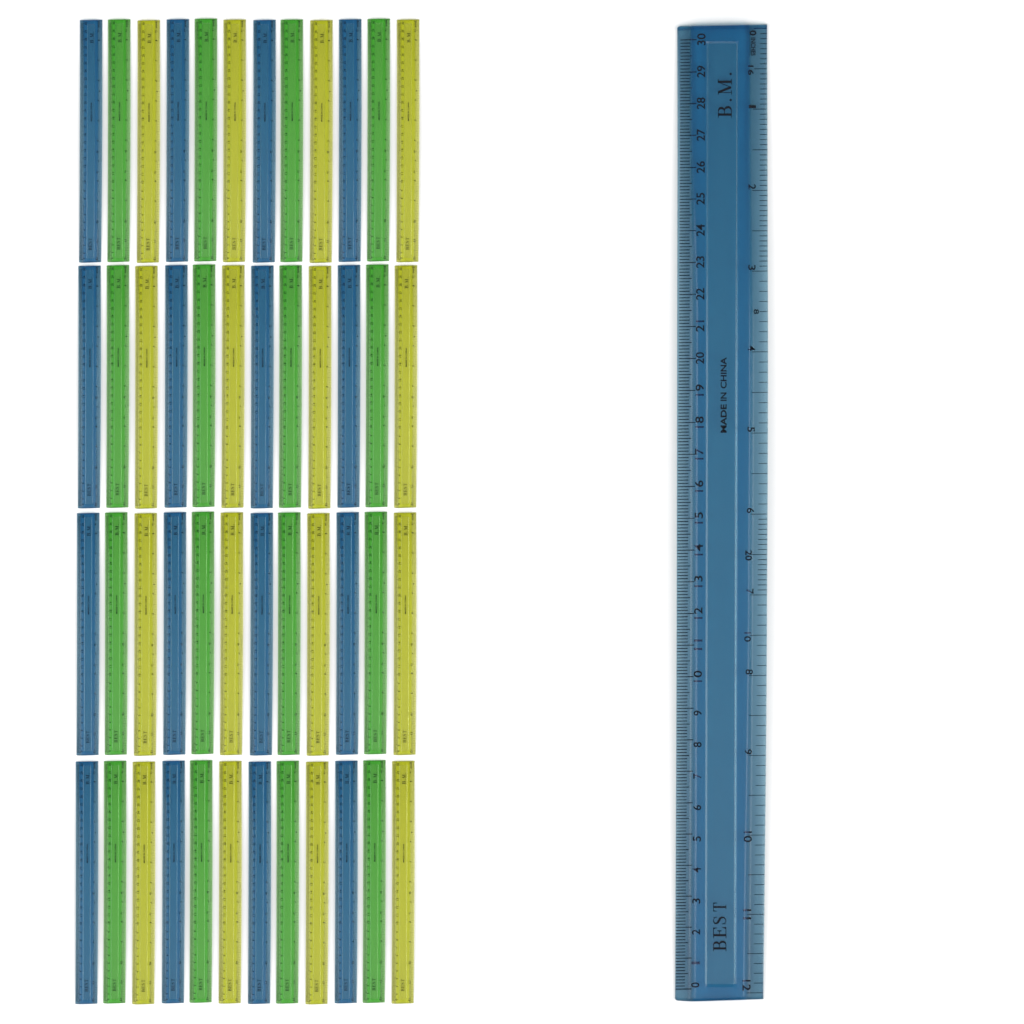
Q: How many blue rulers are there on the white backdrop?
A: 17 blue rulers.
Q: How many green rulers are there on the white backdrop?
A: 16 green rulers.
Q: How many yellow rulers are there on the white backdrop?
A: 16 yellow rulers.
